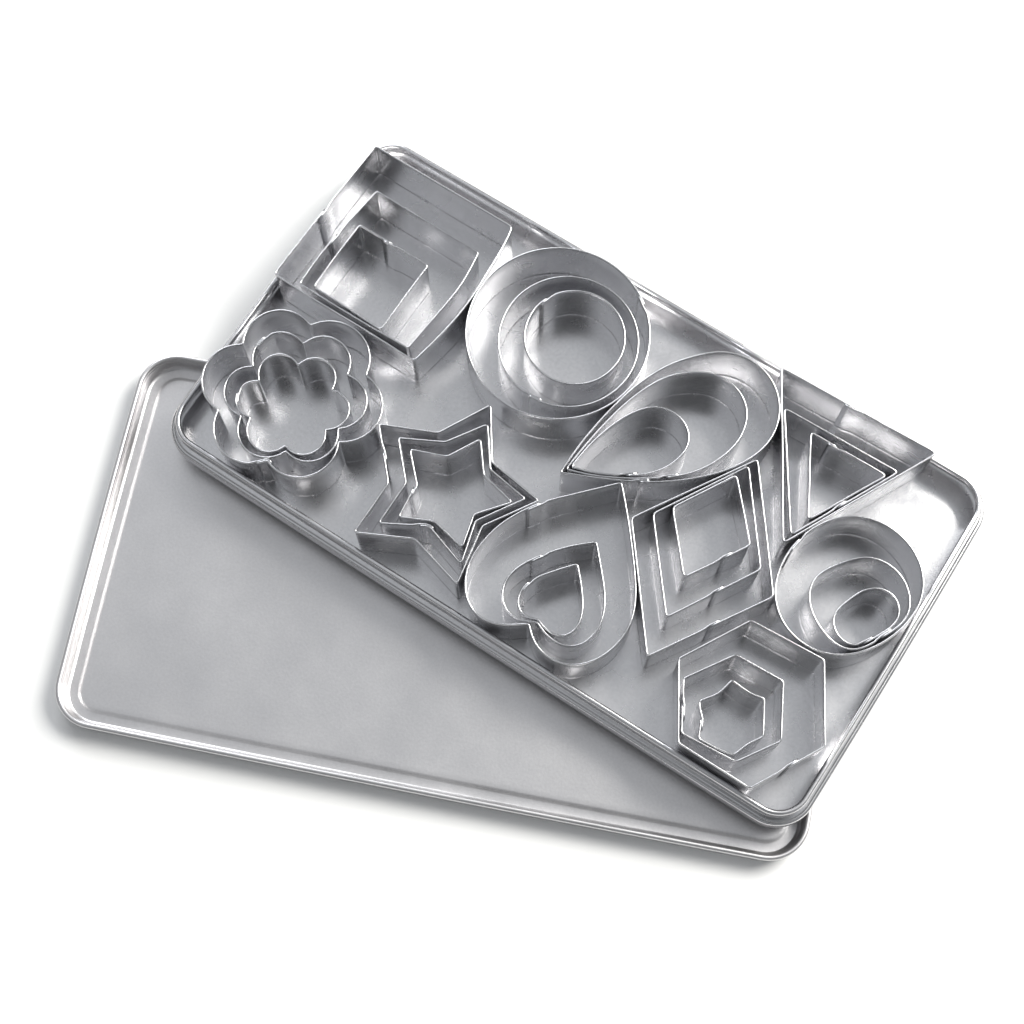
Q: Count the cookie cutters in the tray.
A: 30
